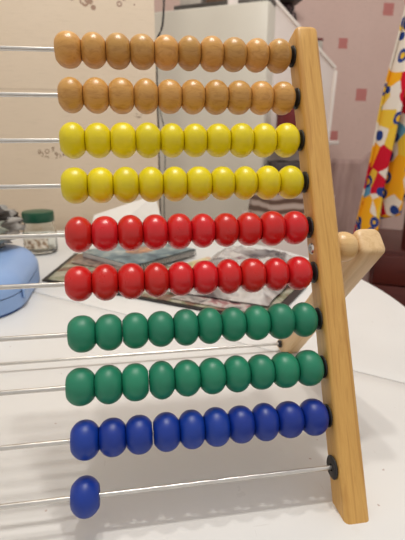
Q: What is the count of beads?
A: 91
